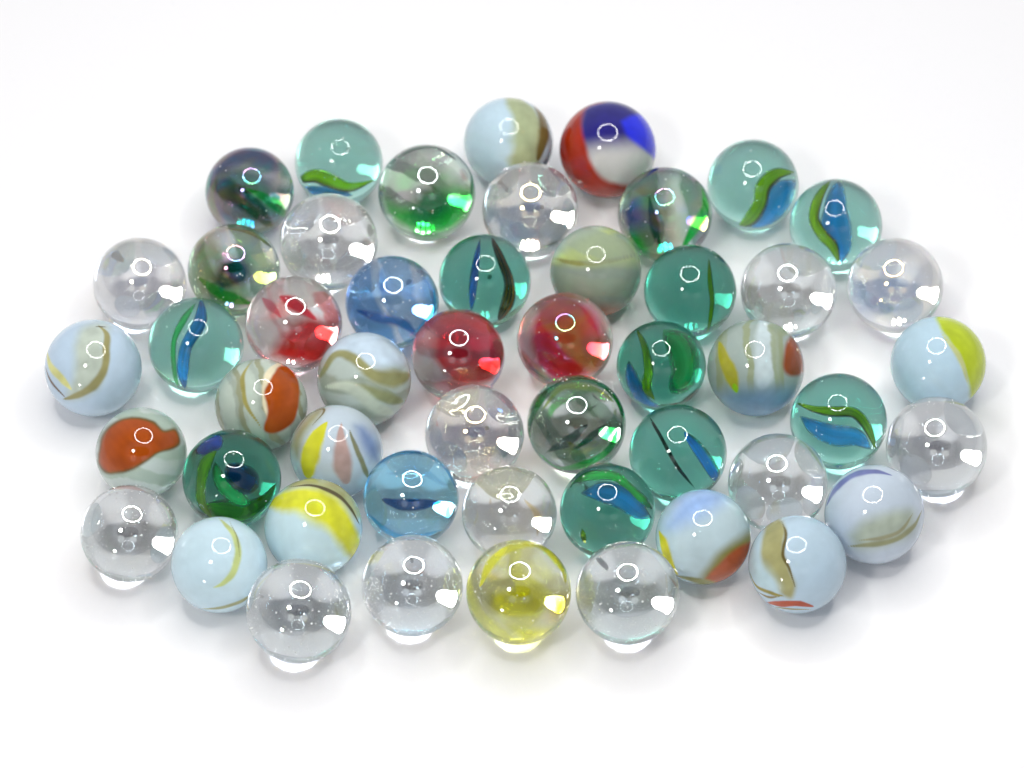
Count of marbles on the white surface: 50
